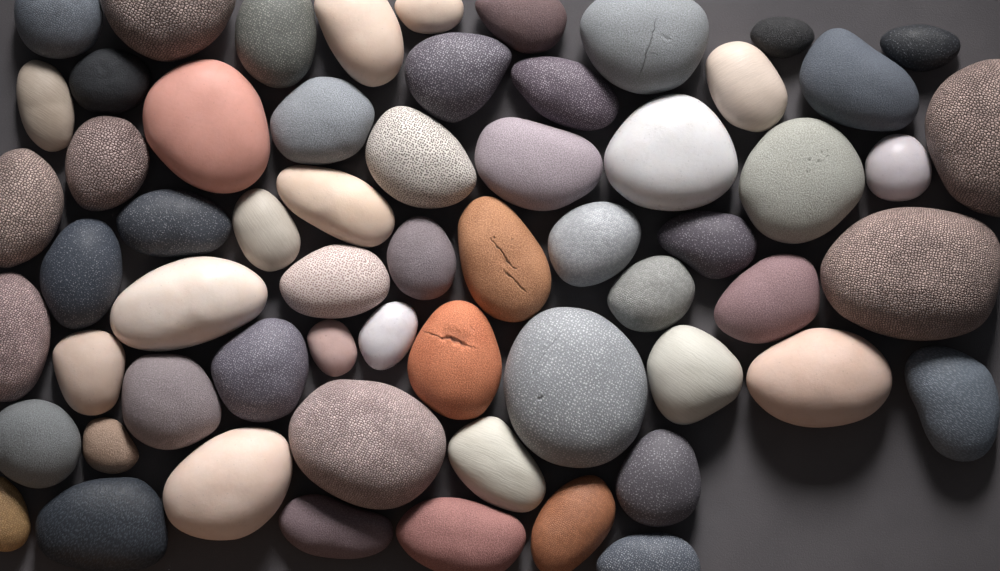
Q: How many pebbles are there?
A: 61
